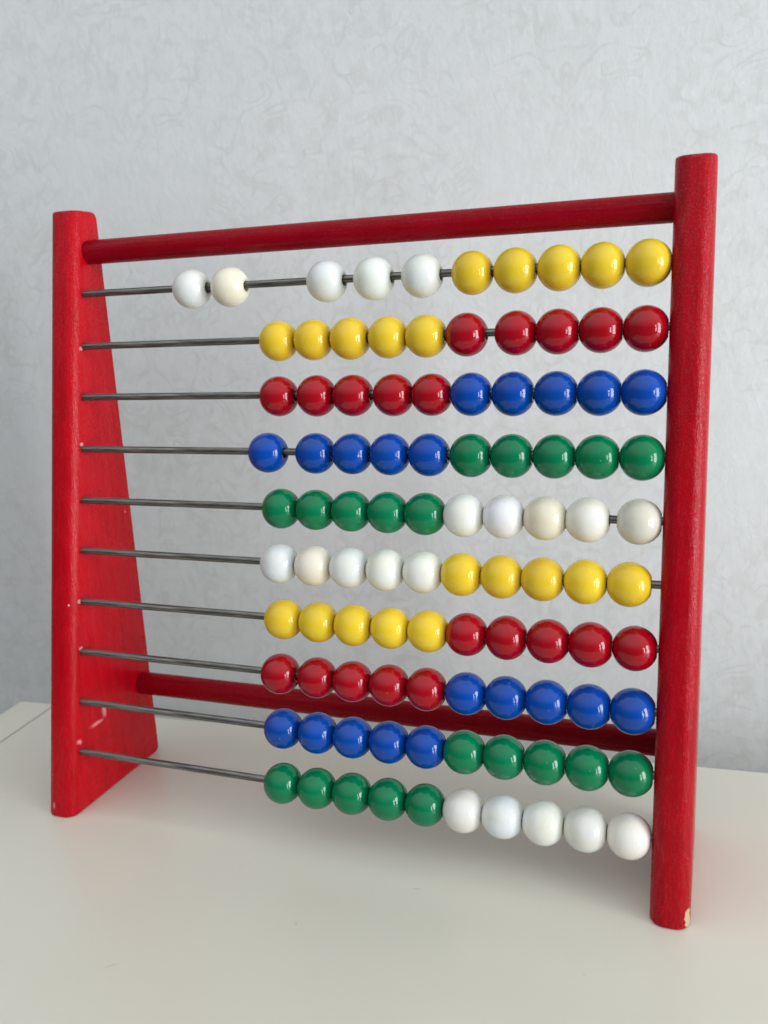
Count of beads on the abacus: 100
